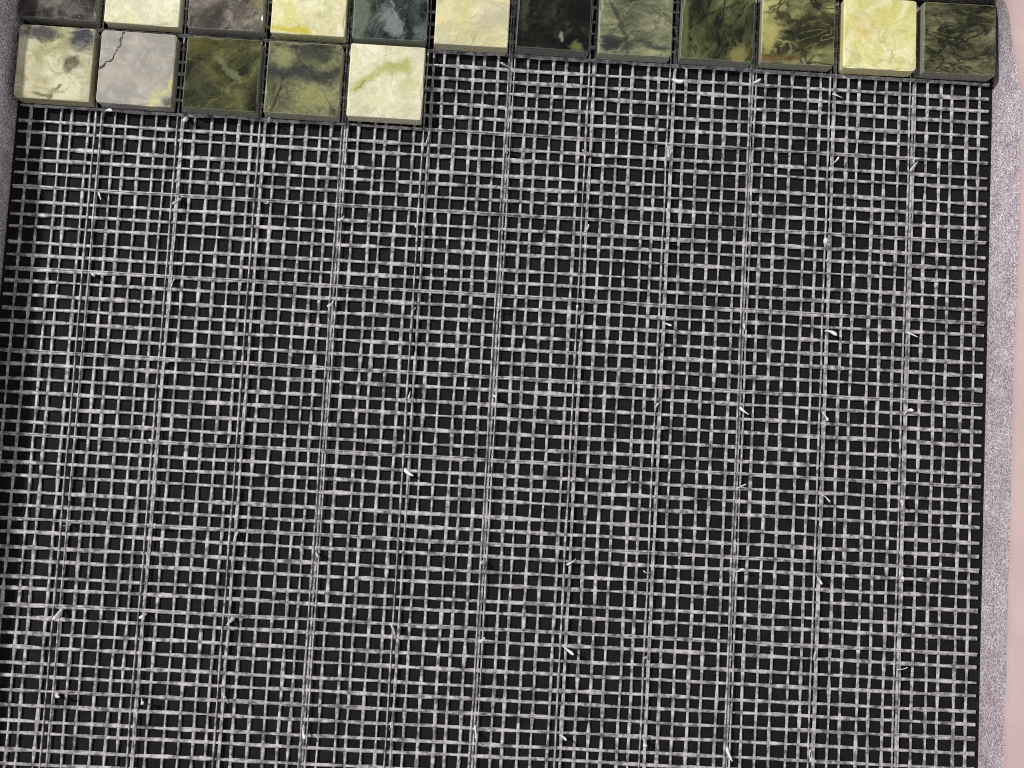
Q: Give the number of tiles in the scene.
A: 17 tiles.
